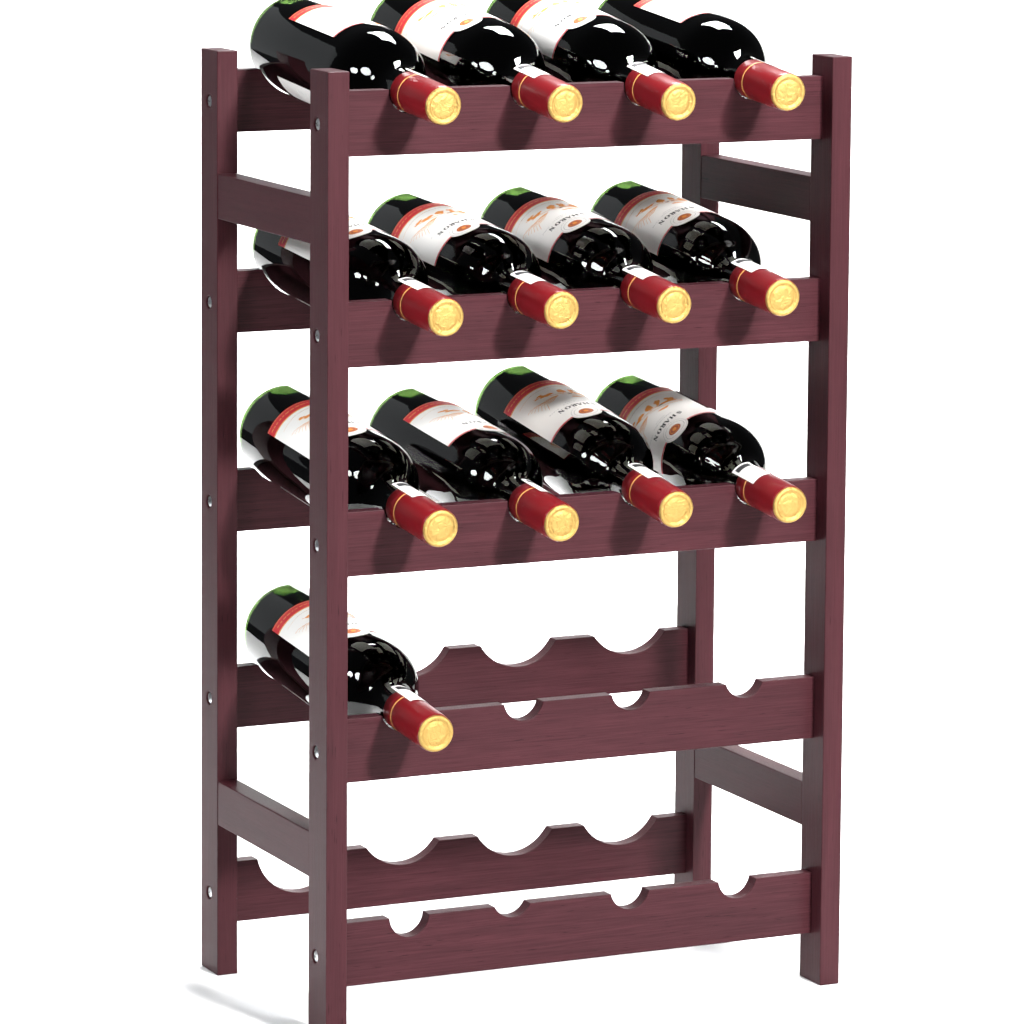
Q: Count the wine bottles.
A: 13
